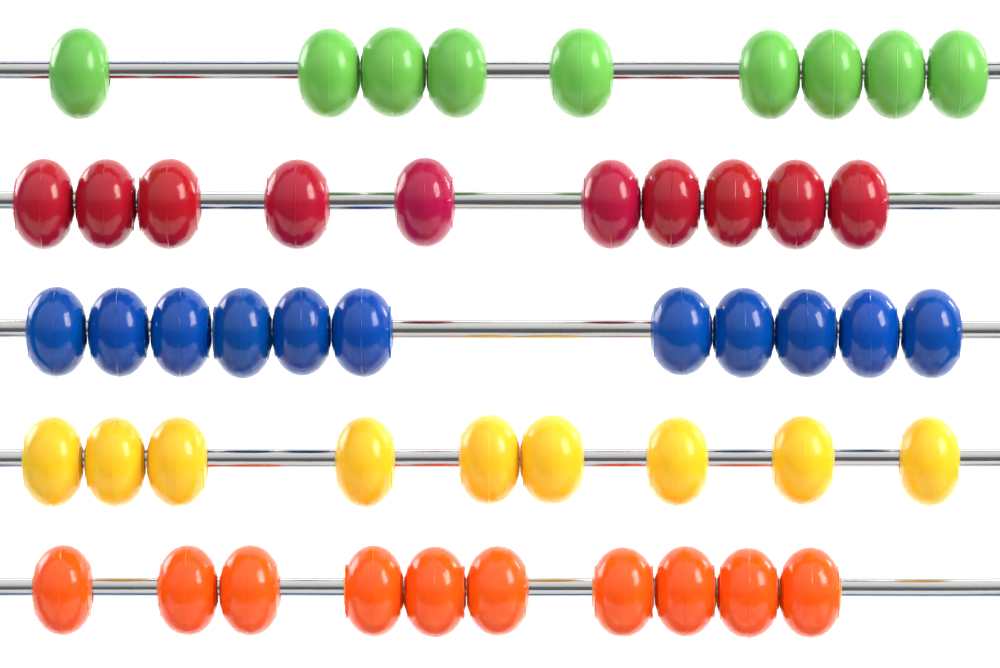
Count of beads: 49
